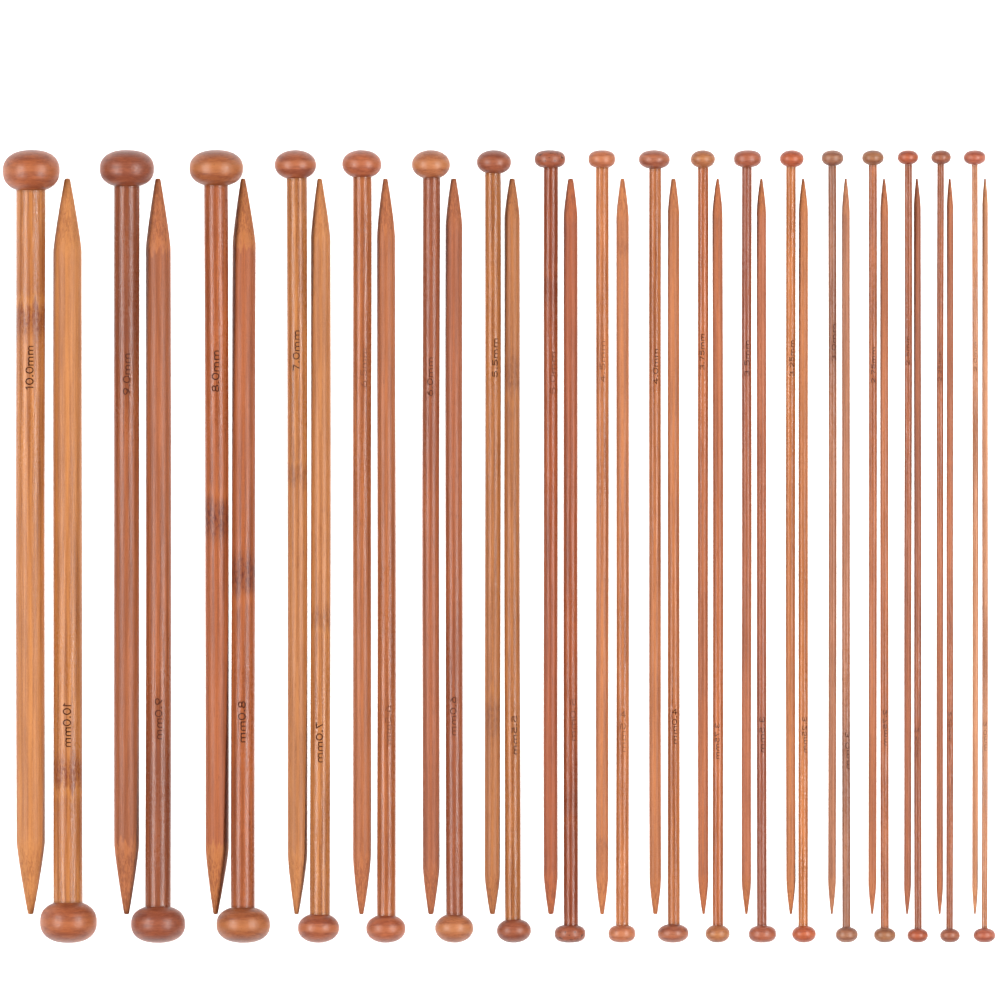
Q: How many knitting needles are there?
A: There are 36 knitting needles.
